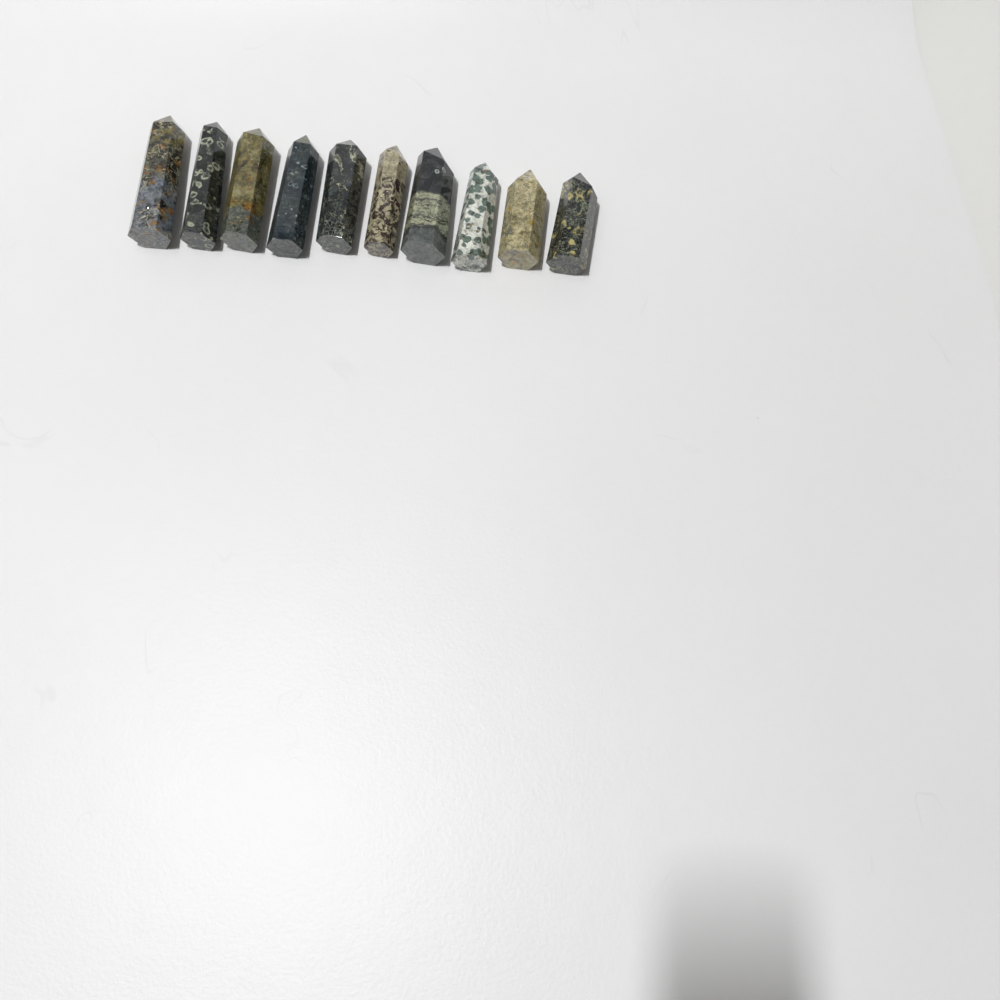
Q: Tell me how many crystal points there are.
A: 10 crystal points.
